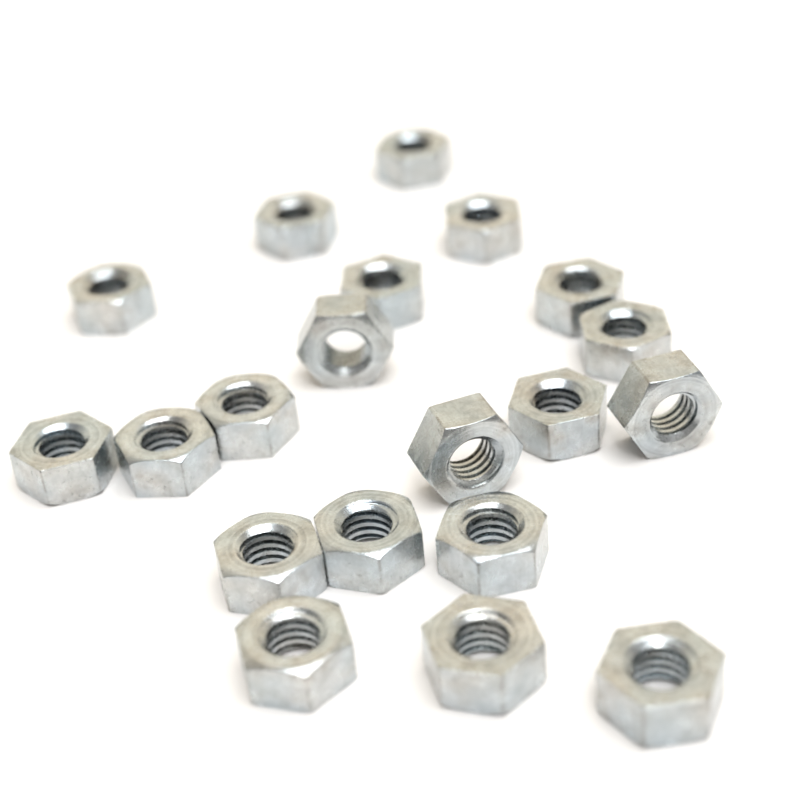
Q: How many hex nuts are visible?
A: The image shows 20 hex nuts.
